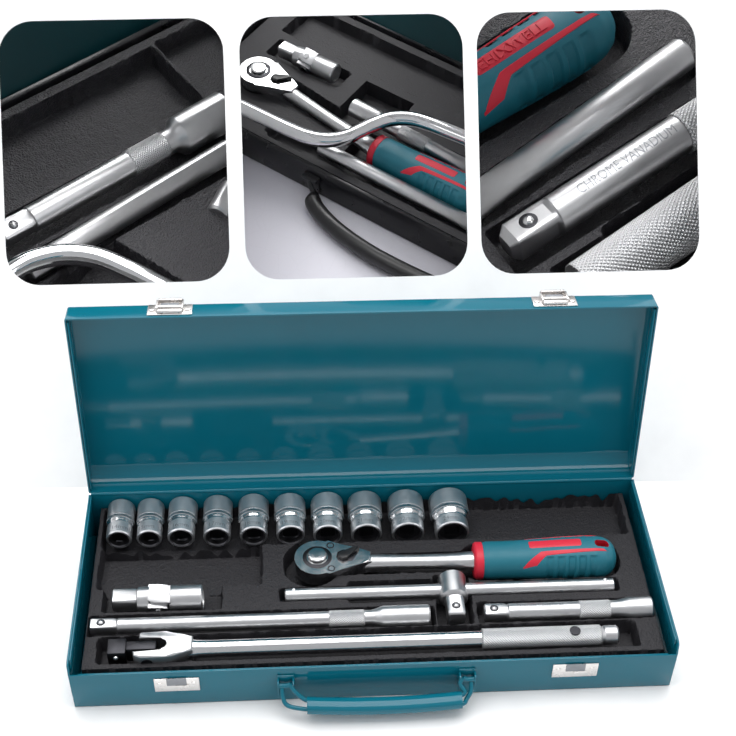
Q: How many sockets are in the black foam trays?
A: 10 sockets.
